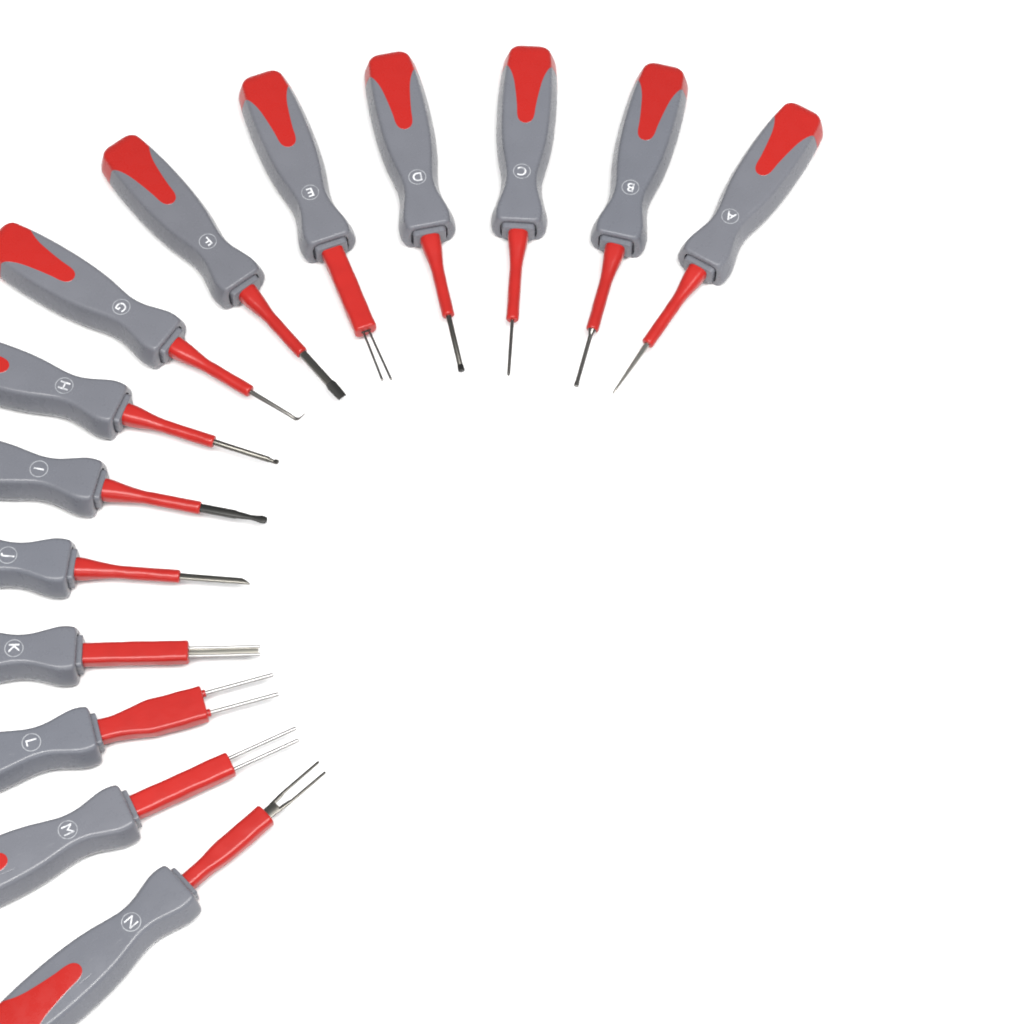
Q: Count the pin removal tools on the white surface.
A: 14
